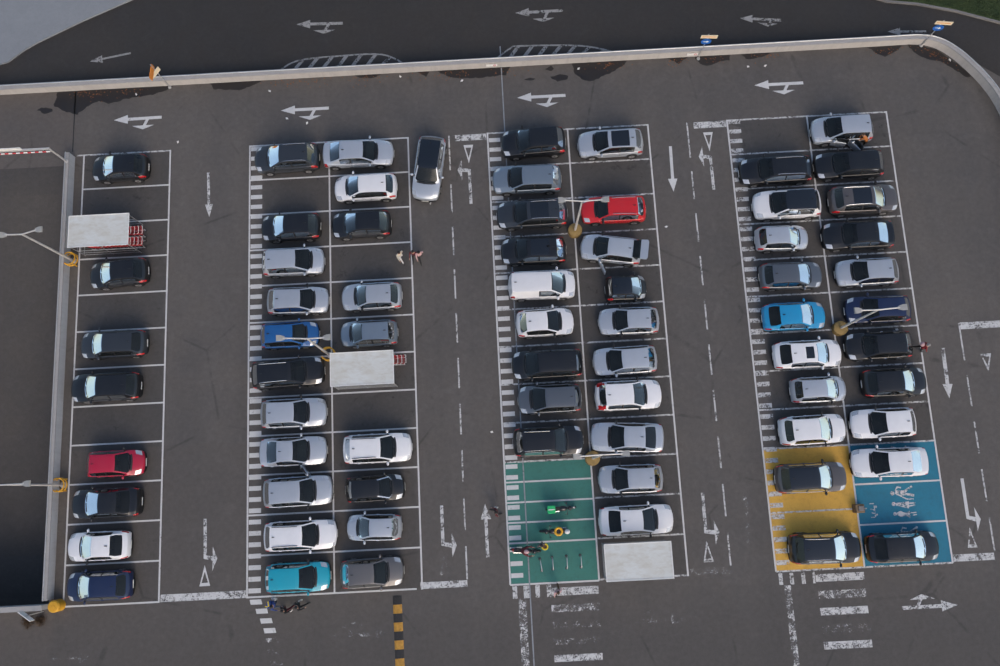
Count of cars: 69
